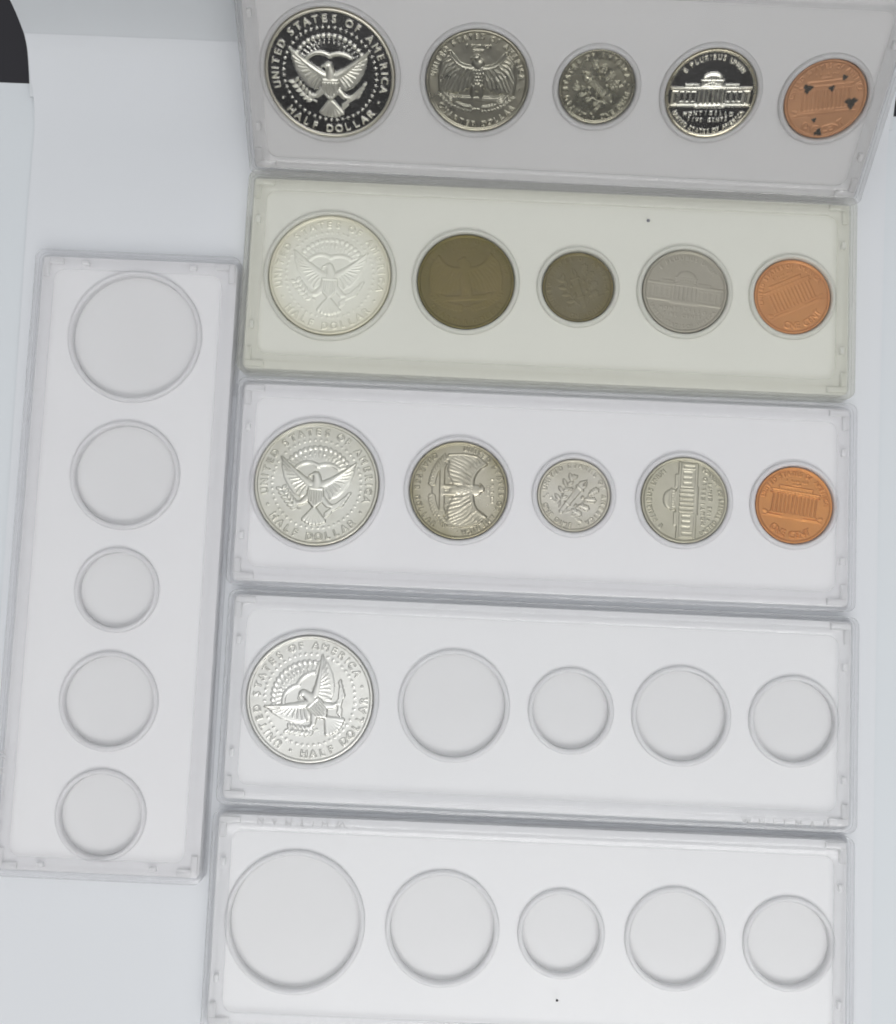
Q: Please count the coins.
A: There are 16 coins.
